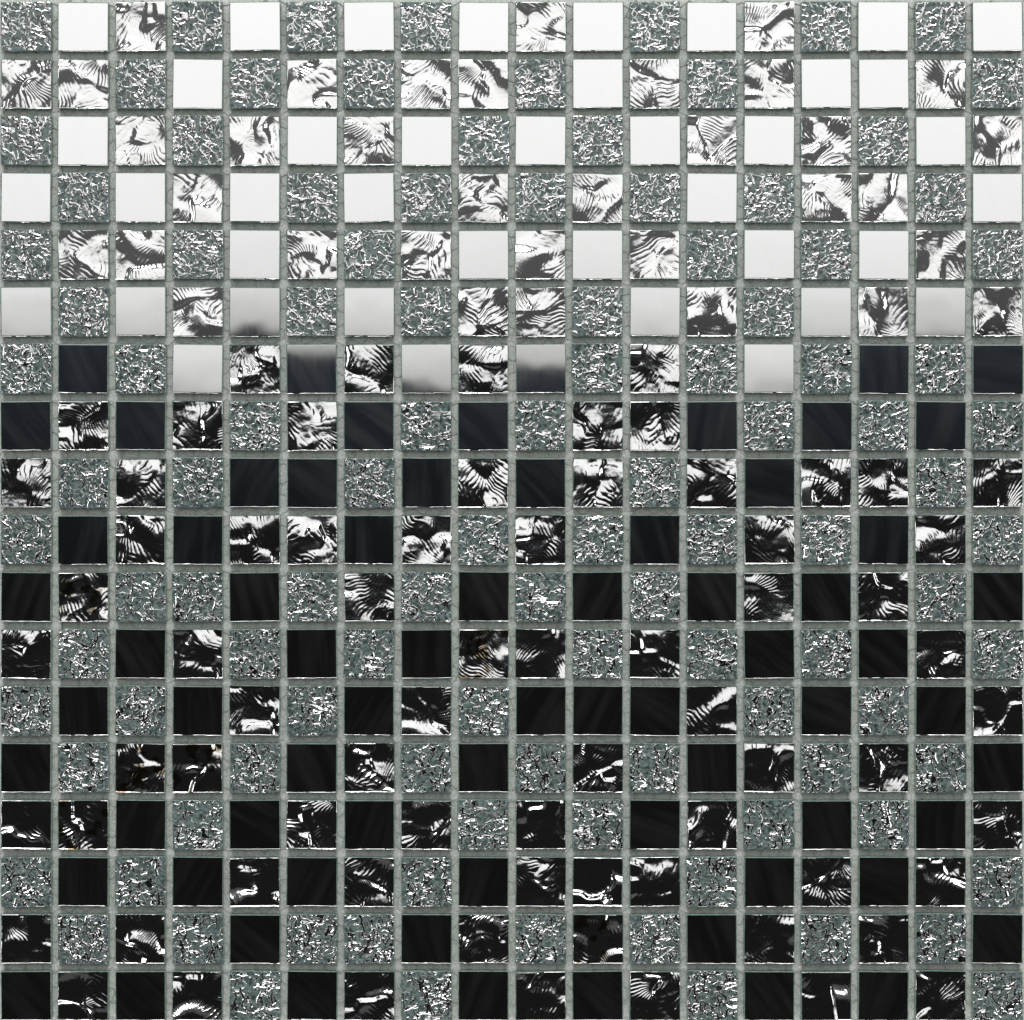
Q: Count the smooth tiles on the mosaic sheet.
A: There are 110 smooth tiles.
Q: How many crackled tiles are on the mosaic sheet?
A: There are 108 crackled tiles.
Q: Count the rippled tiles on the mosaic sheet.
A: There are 106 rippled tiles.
